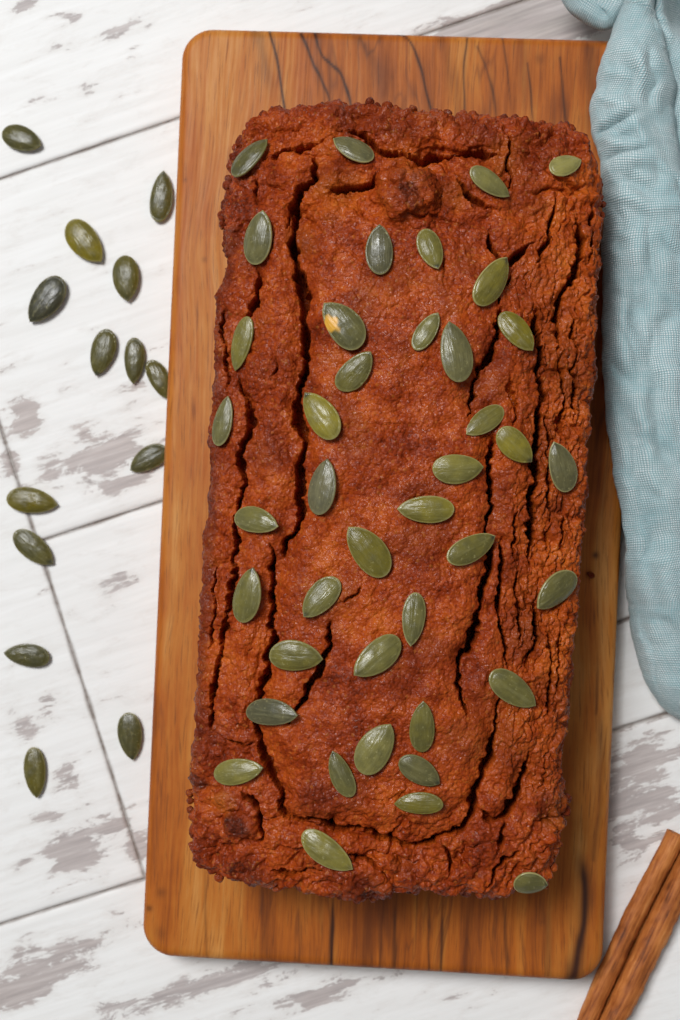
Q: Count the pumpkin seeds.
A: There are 55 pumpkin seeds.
